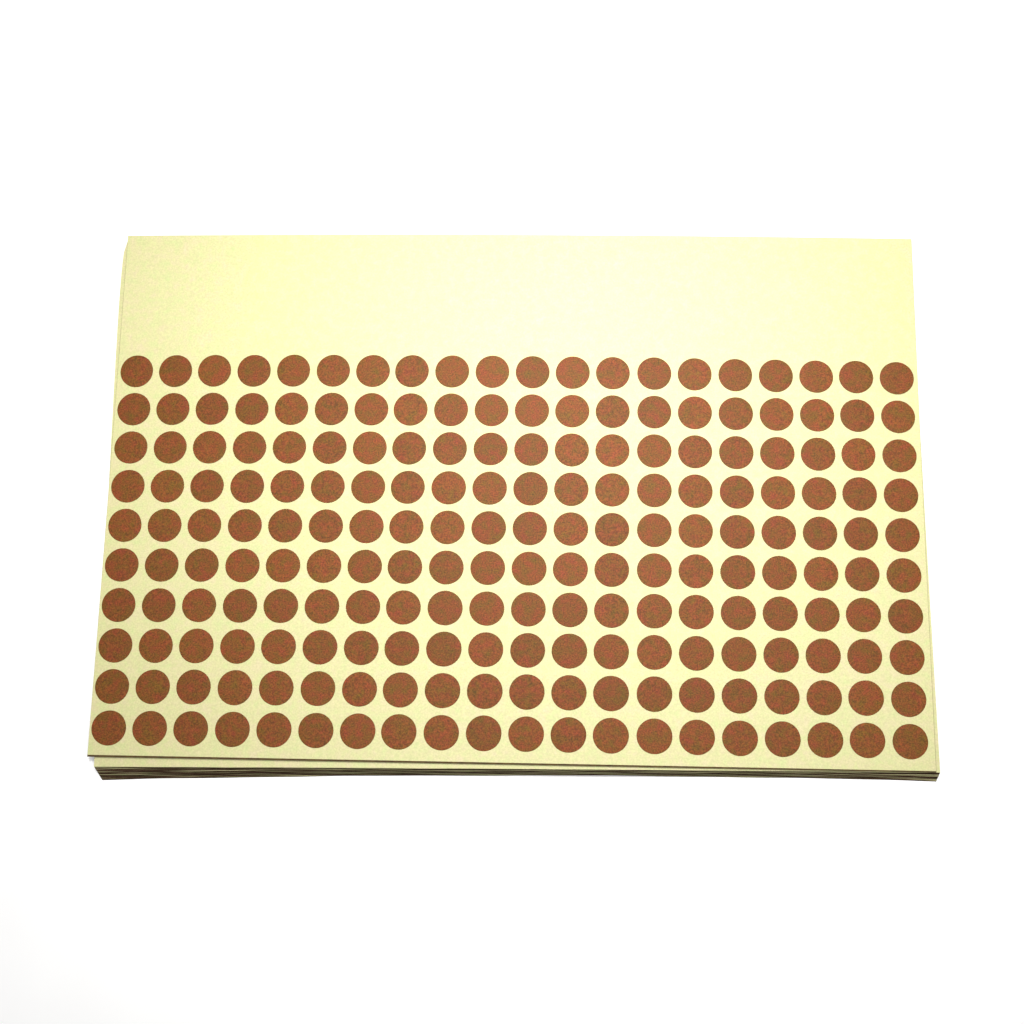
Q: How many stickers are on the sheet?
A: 200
